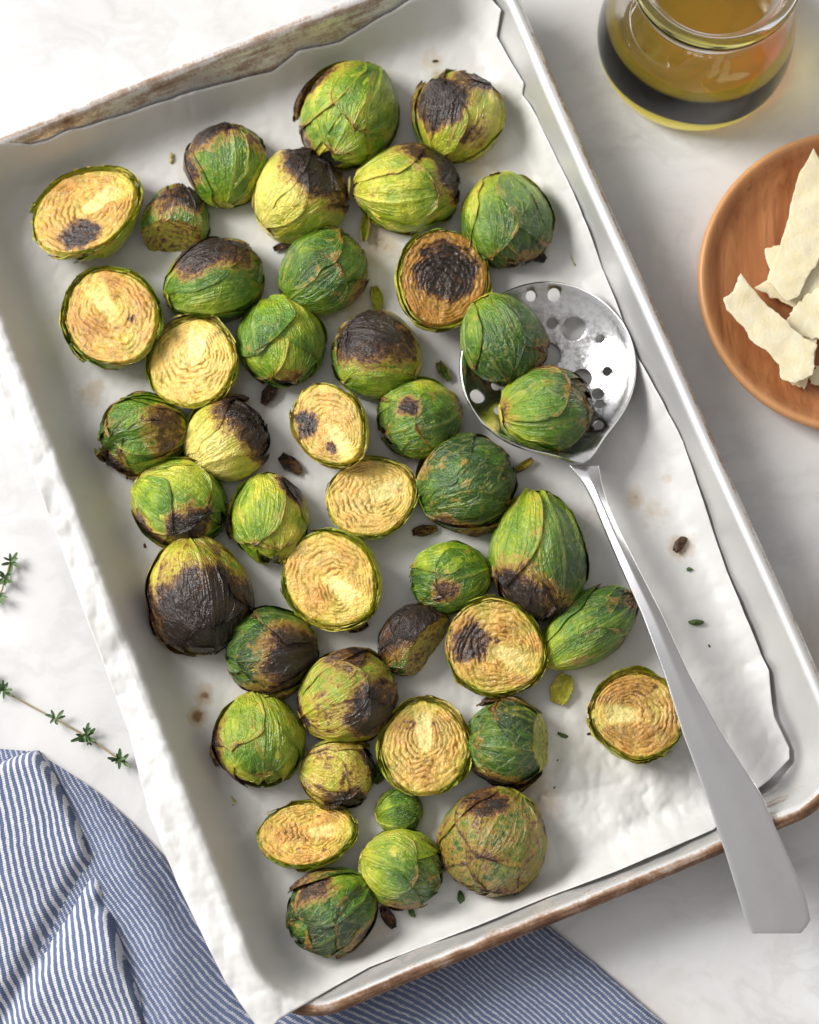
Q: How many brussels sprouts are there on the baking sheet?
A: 44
